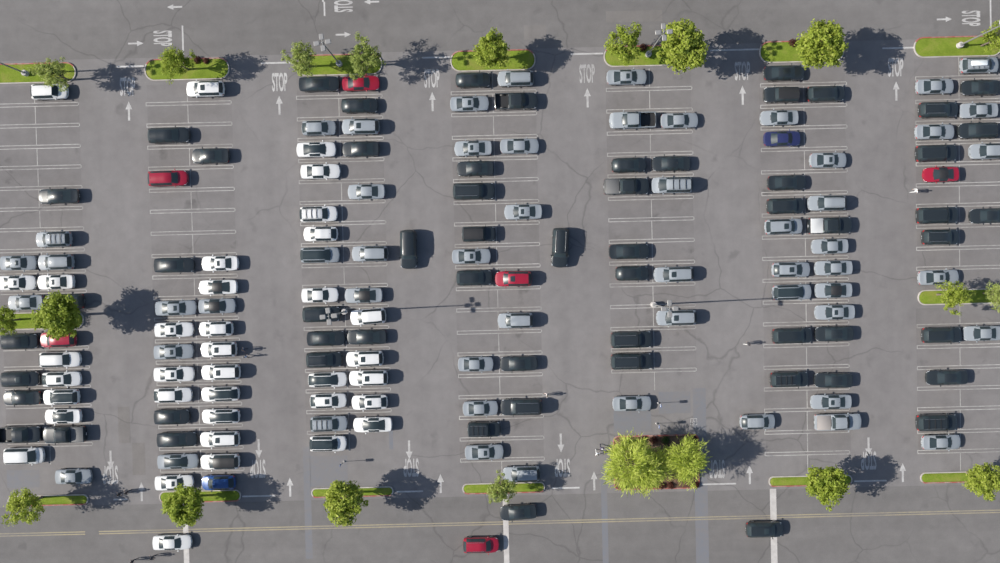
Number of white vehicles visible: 36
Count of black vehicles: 59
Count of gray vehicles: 55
